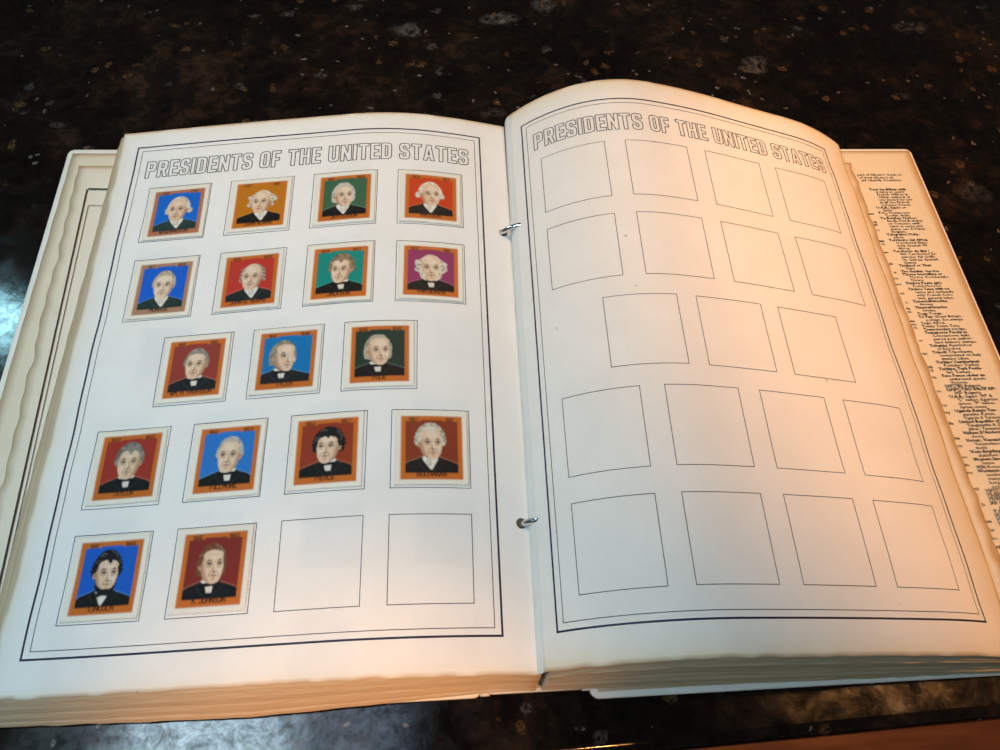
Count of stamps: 17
